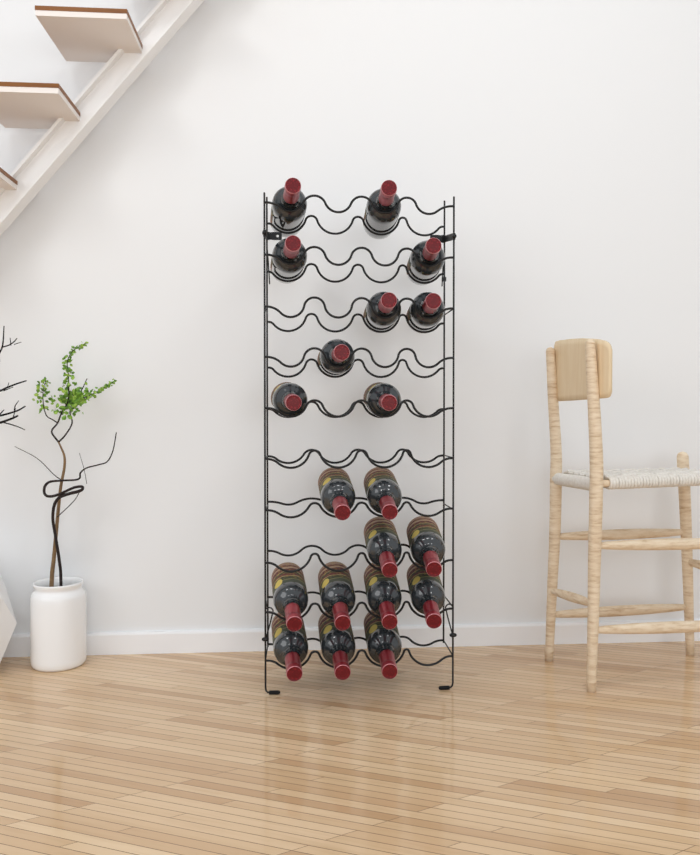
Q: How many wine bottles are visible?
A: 20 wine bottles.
